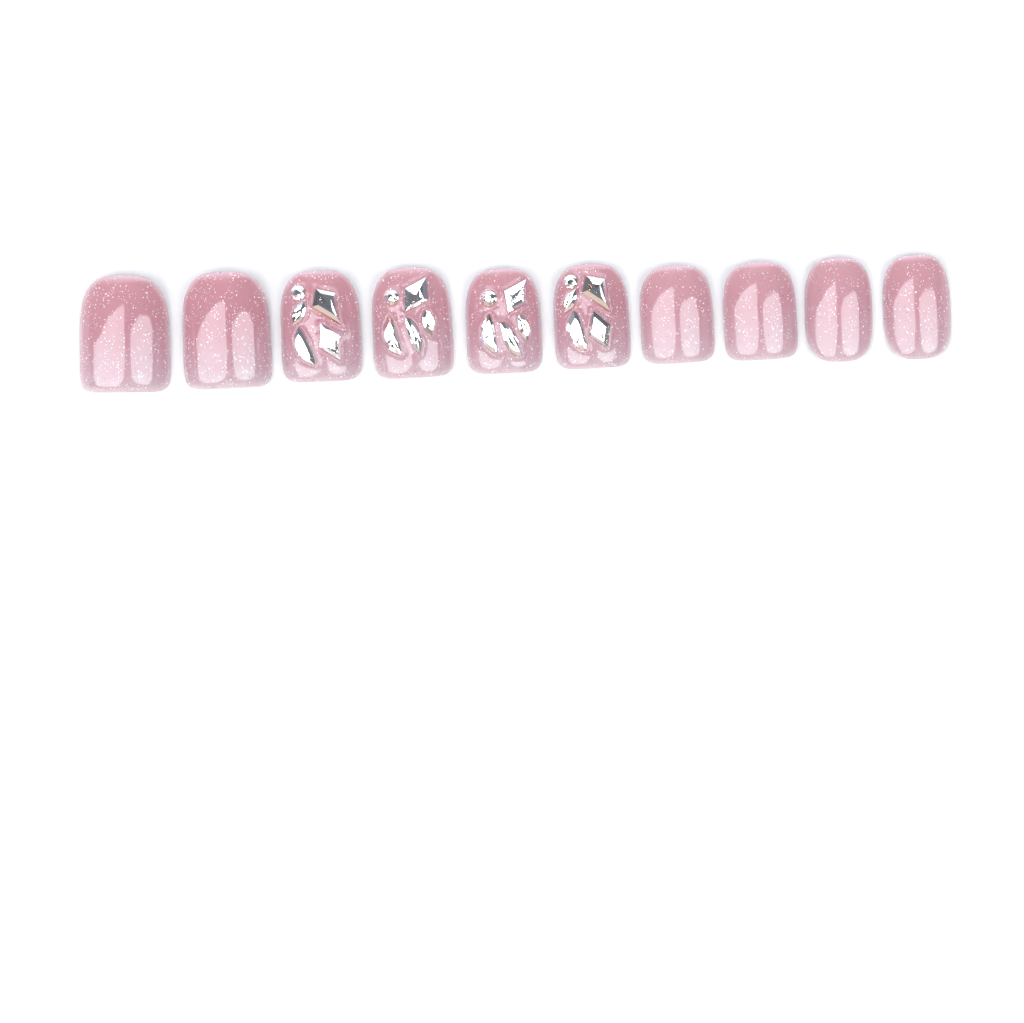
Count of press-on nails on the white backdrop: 10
